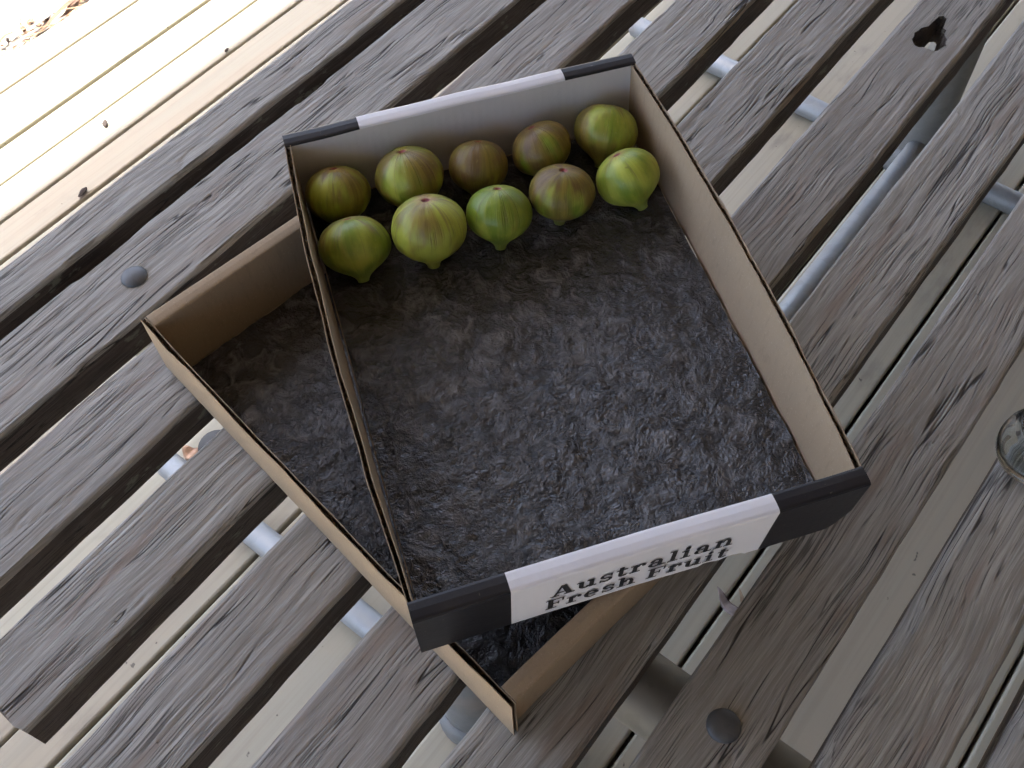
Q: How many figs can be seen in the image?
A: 10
